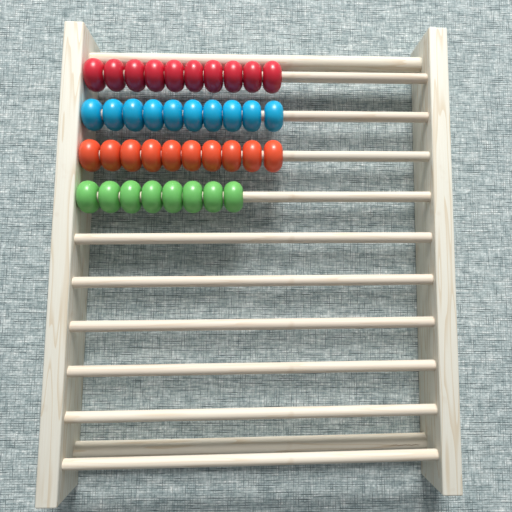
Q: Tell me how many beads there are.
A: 38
